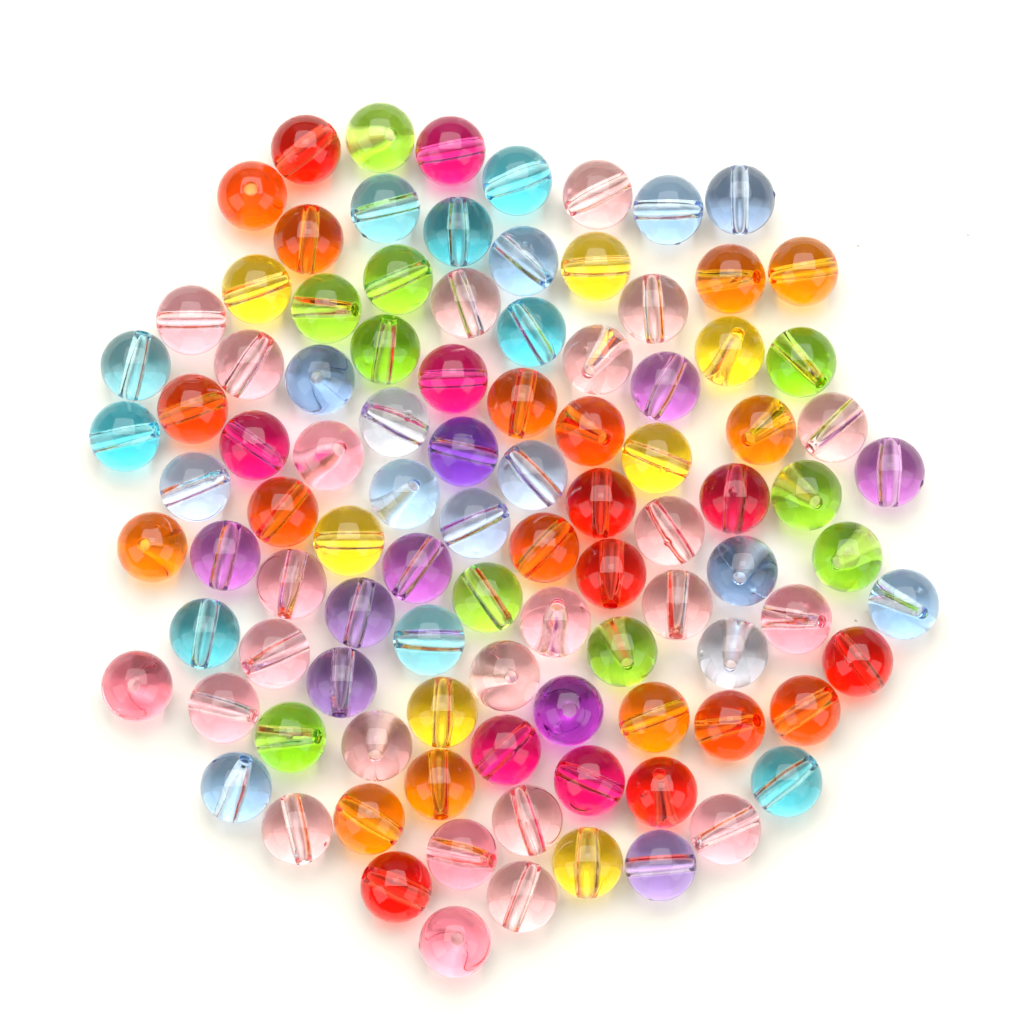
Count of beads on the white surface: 100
